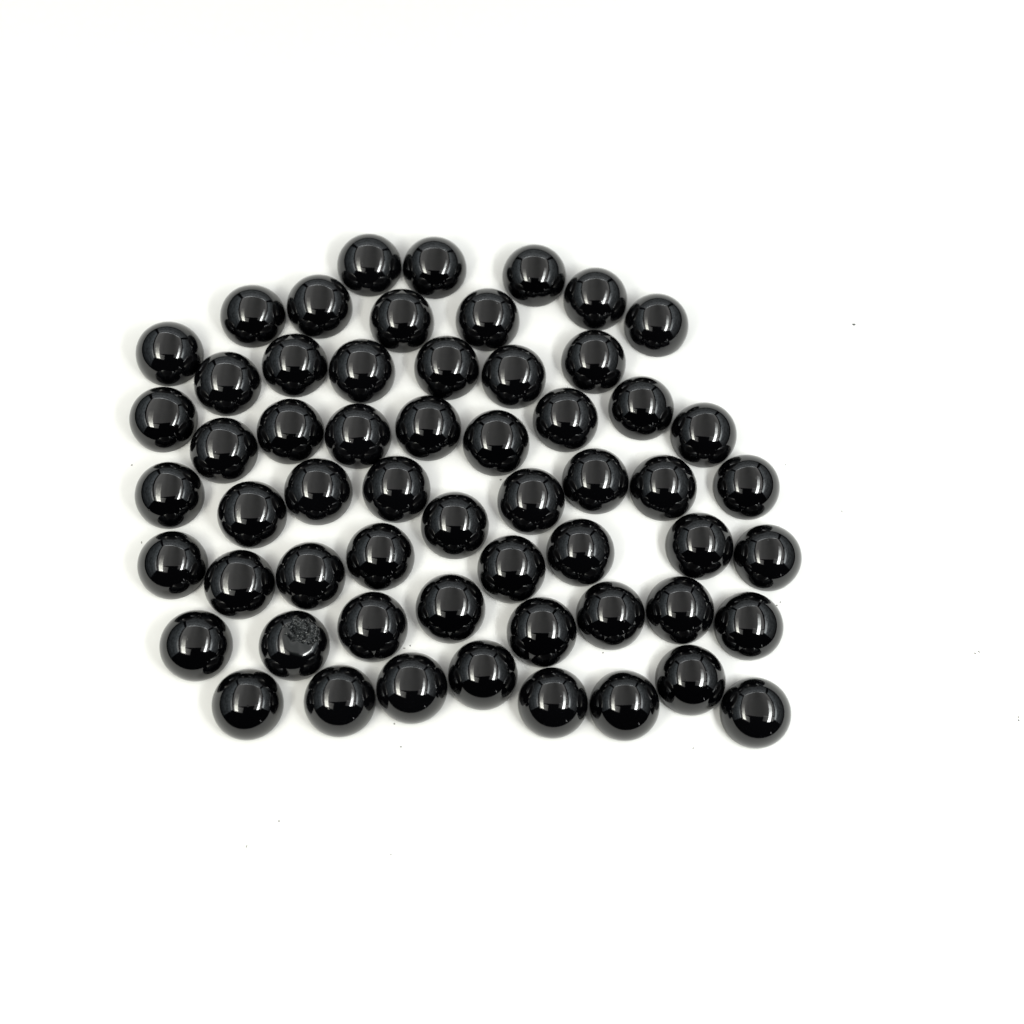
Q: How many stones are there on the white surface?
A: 58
